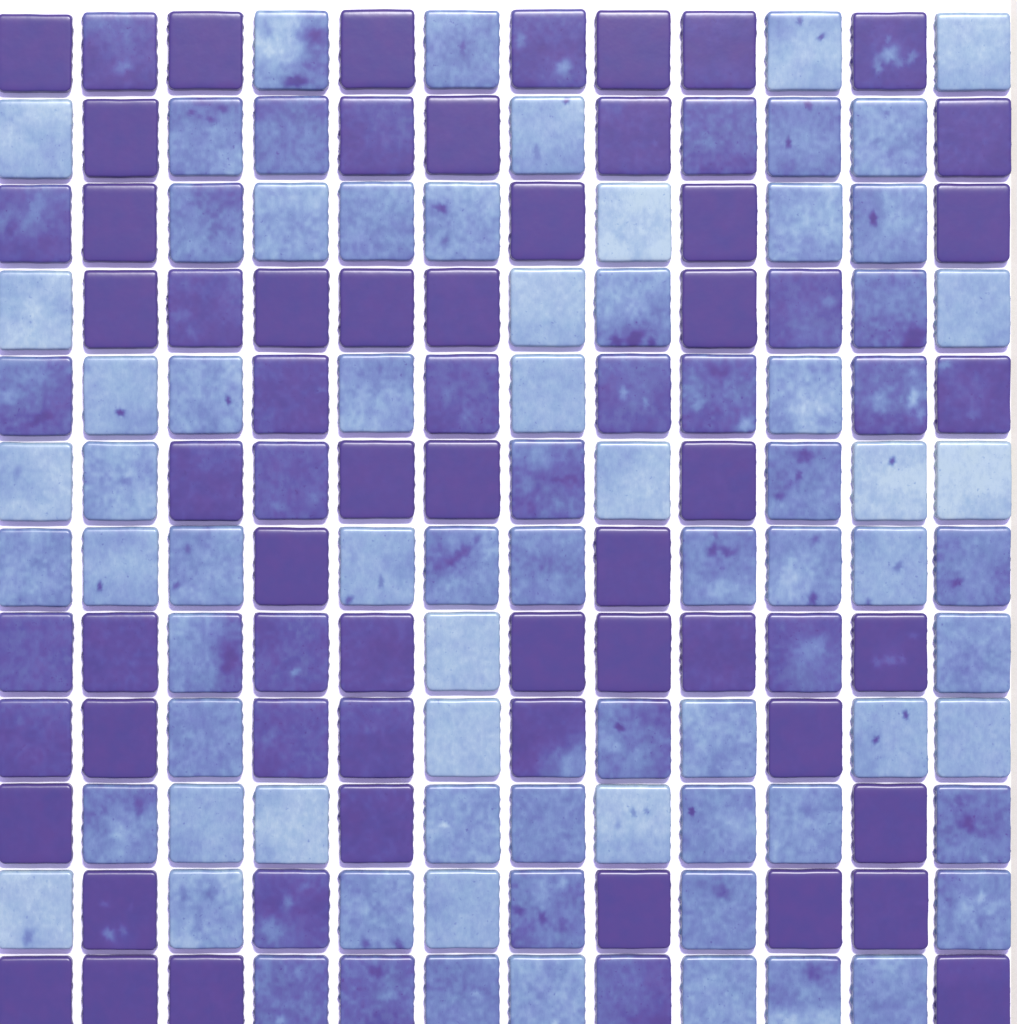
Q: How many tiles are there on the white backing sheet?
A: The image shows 144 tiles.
